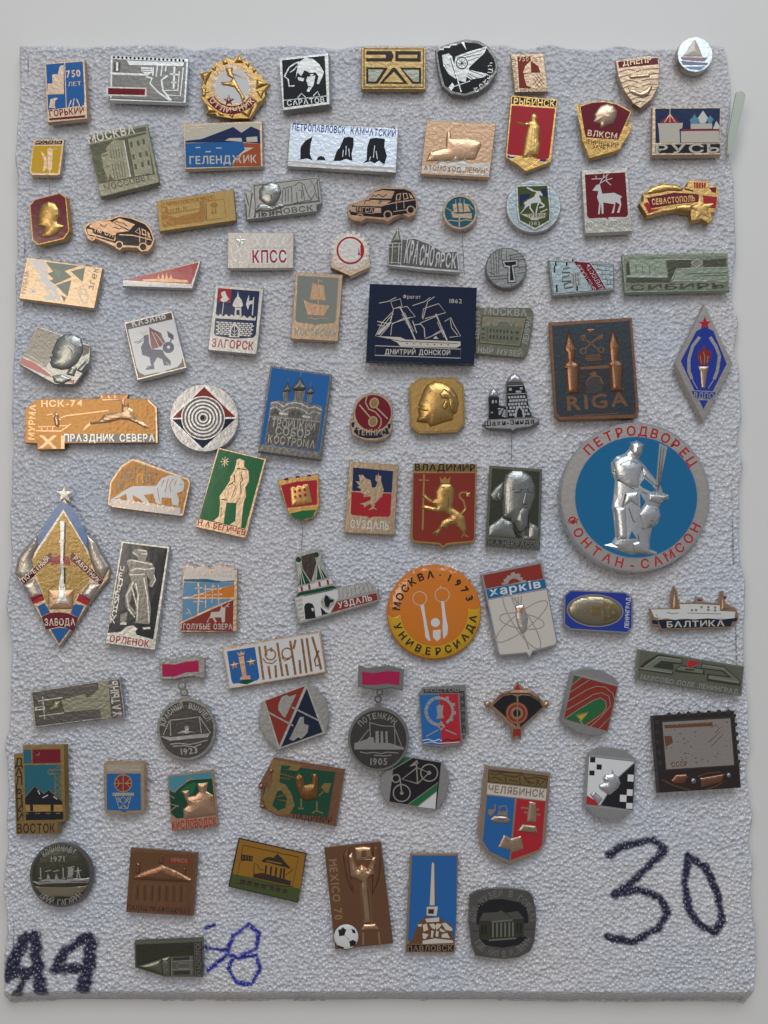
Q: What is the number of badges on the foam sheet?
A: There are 87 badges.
